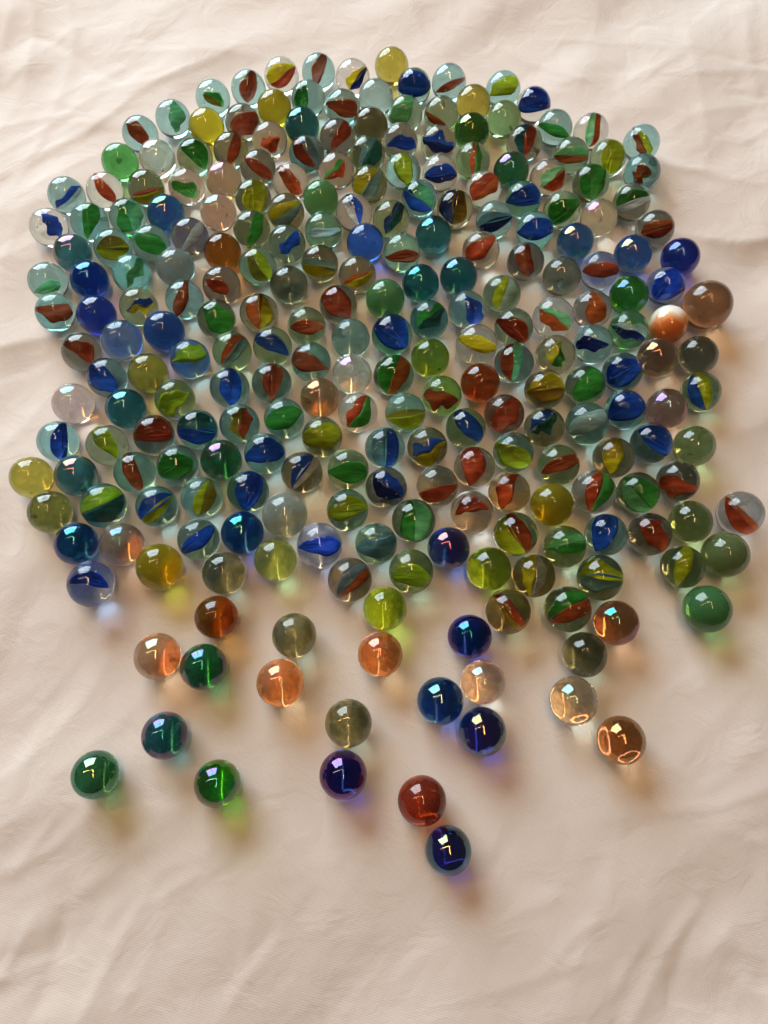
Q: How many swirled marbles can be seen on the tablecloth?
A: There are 167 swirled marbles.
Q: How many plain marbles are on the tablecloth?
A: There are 87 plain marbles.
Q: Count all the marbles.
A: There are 254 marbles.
